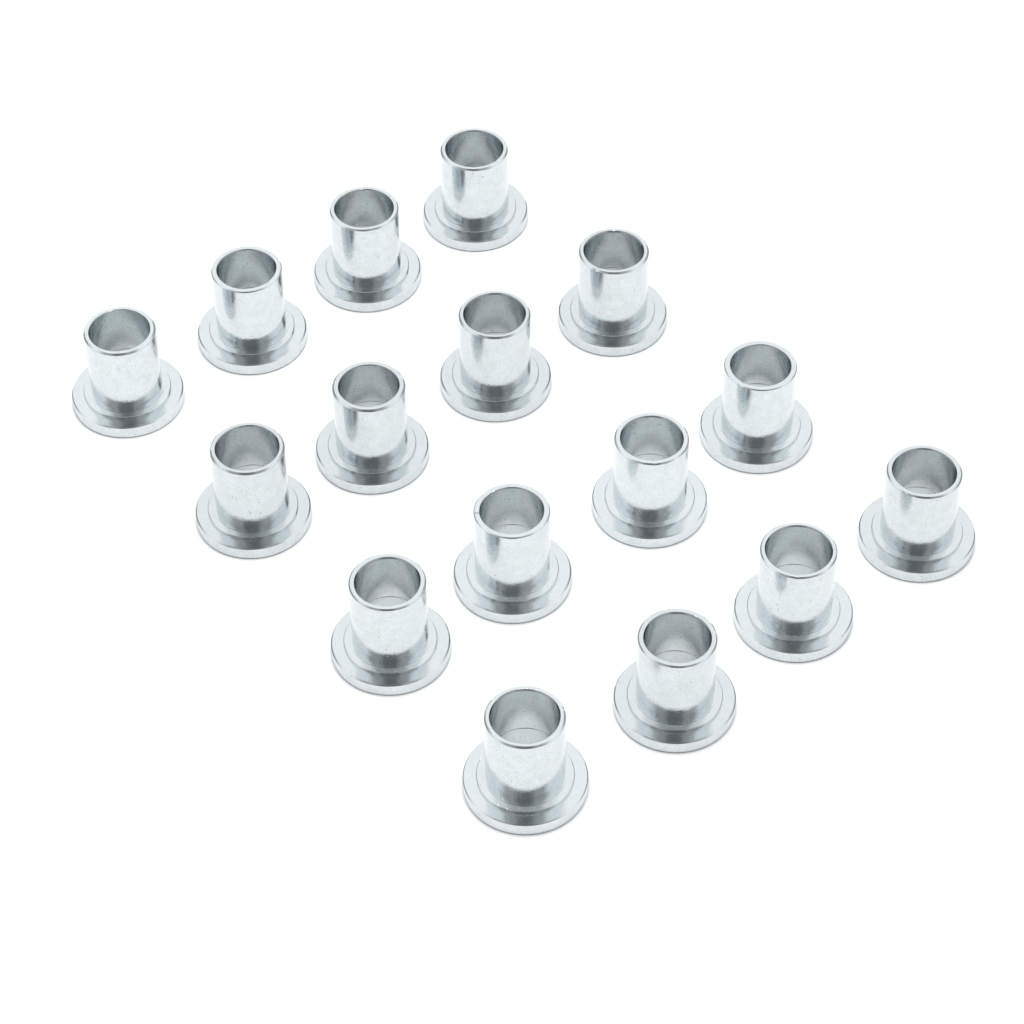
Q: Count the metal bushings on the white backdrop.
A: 16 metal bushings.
